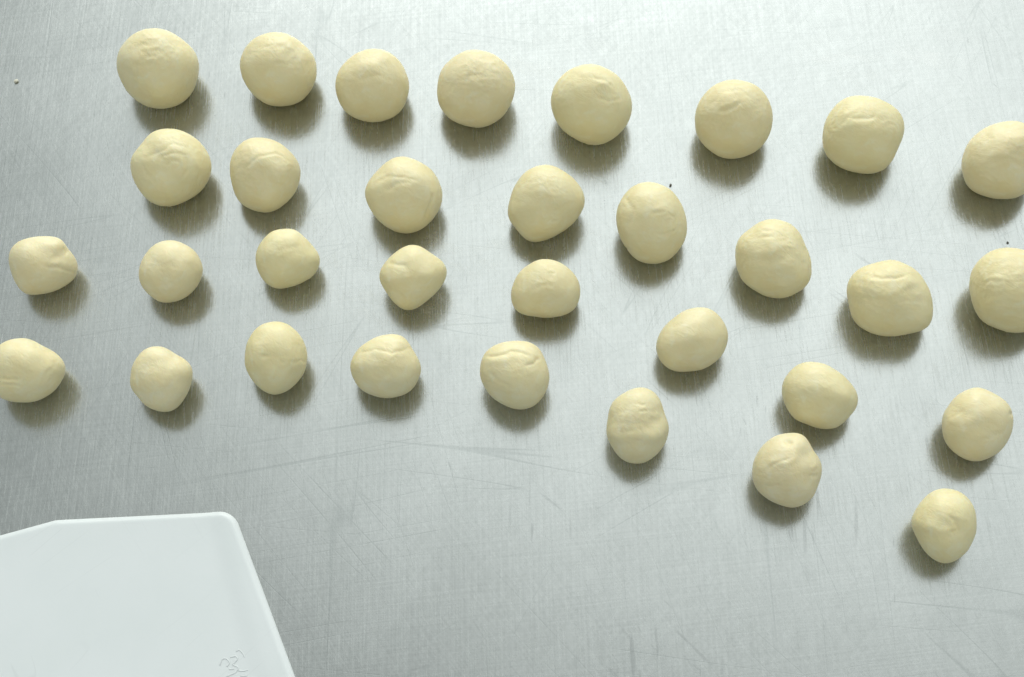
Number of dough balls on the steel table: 32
